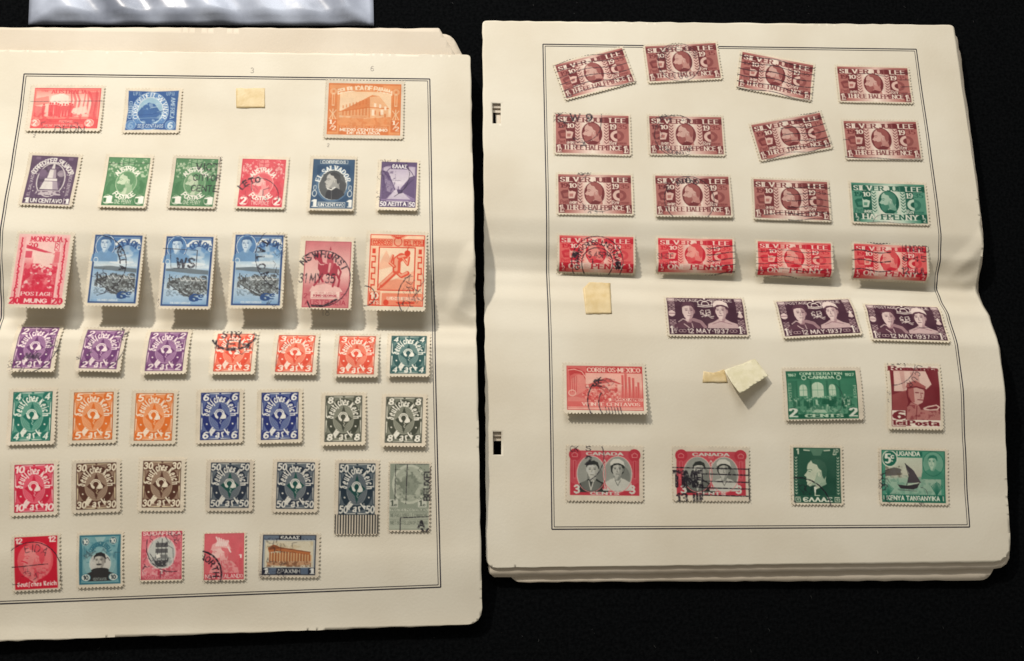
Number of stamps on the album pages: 67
